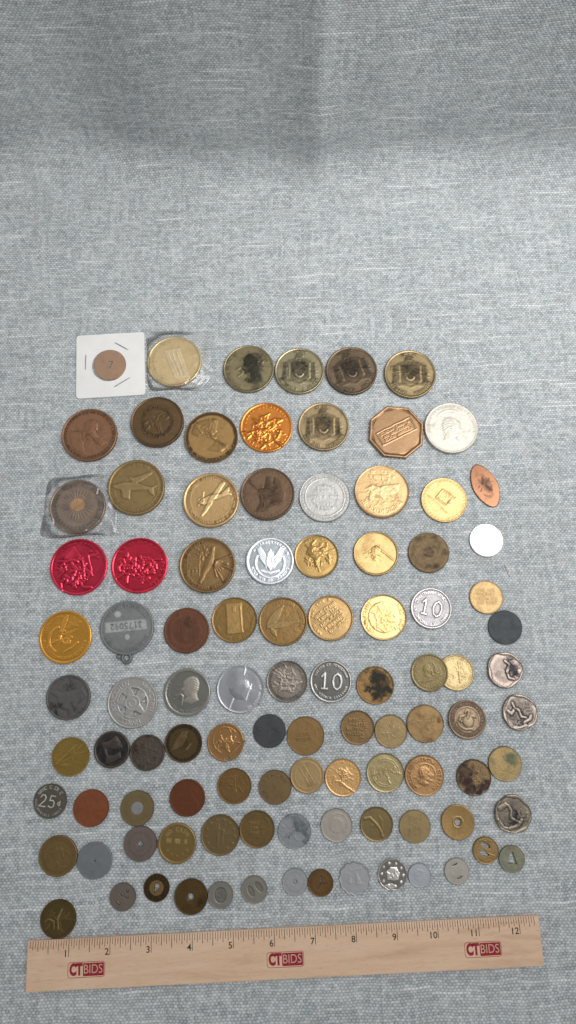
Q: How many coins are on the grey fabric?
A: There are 99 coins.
